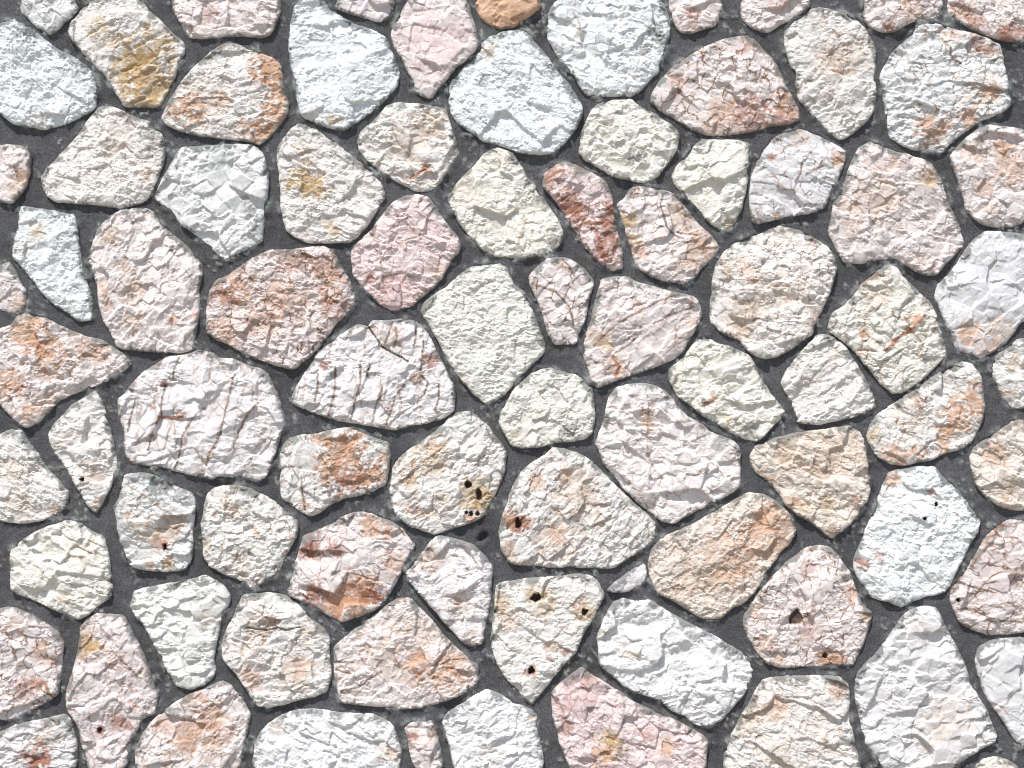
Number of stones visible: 85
